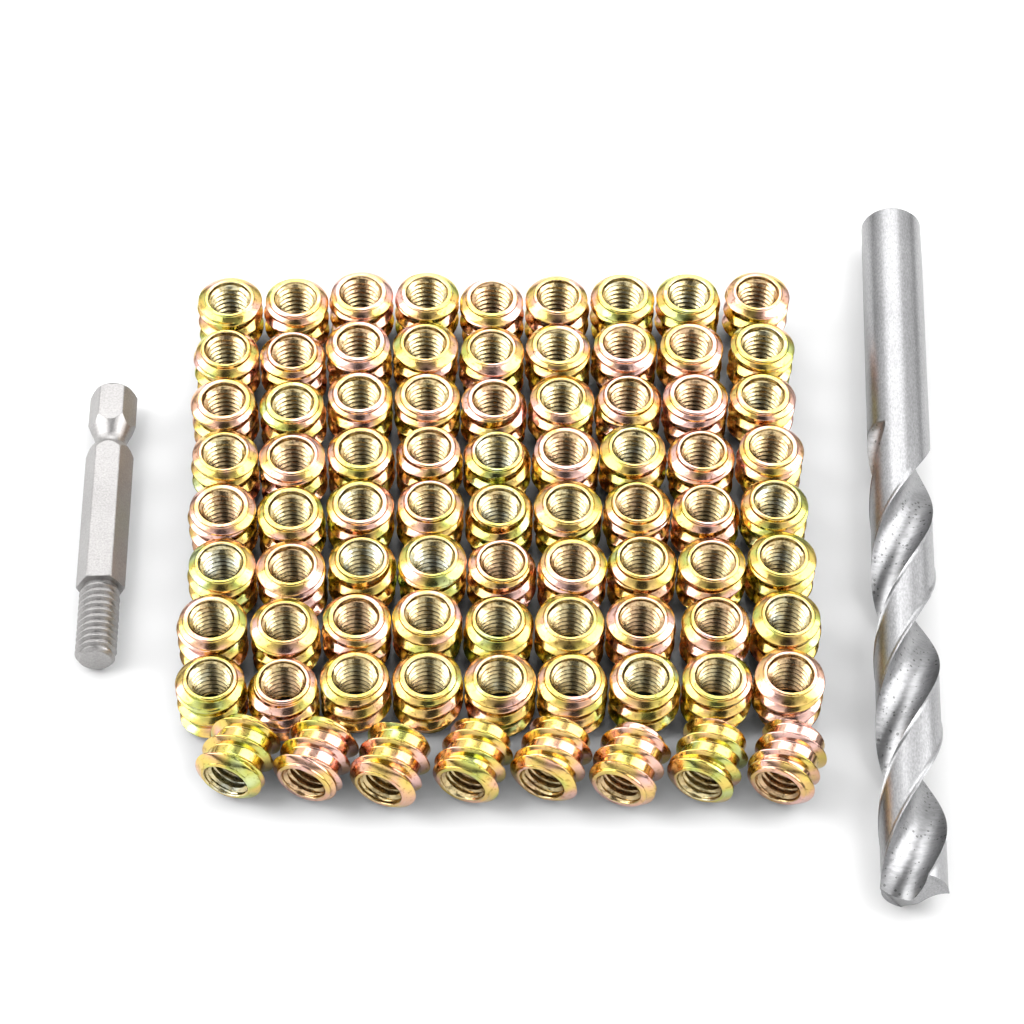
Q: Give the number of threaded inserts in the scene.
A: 80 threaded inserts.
